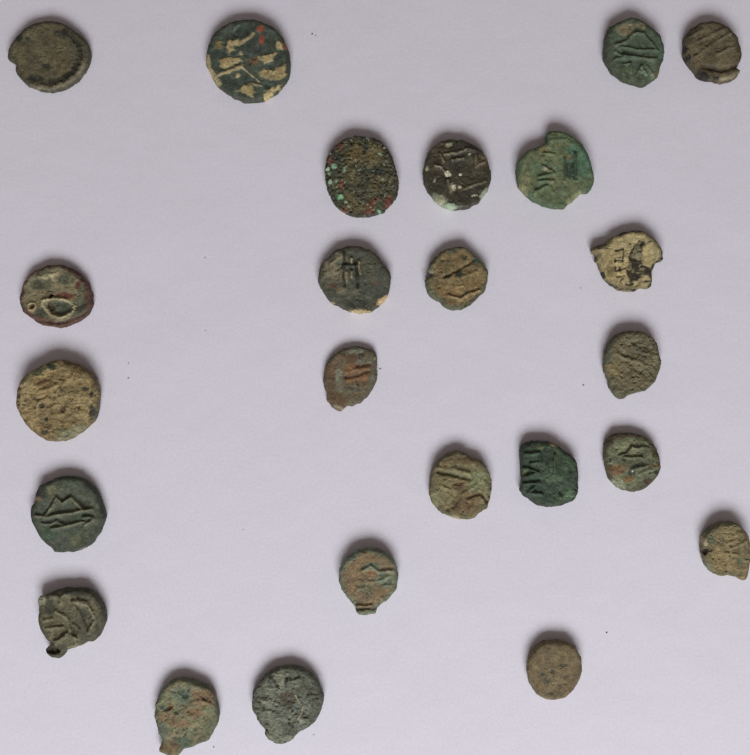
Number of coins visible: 24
